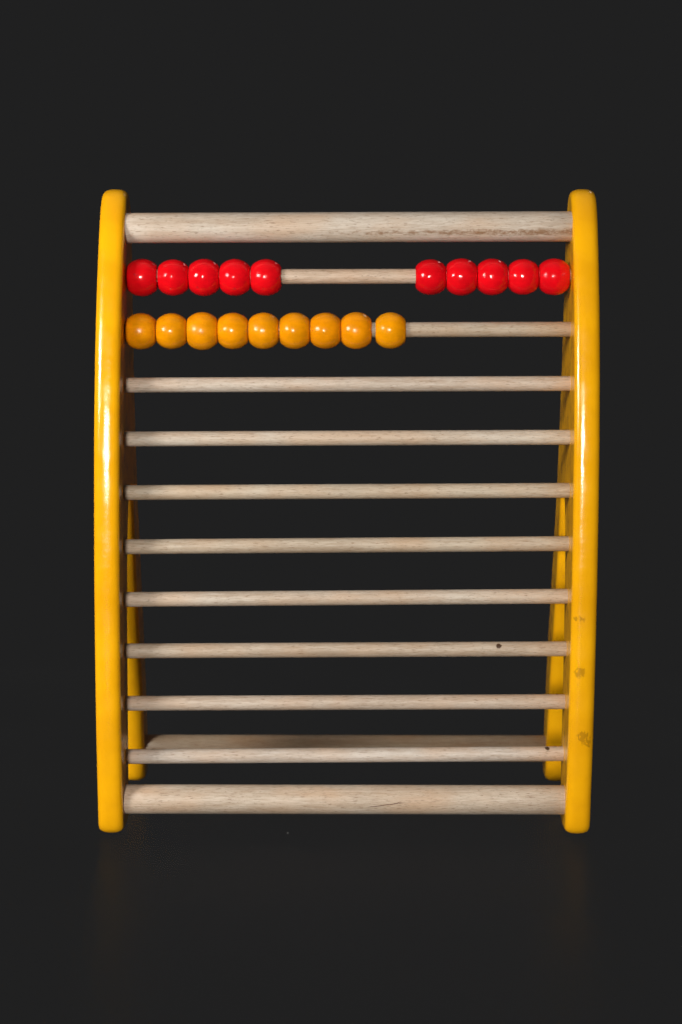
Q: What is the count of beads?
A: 19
